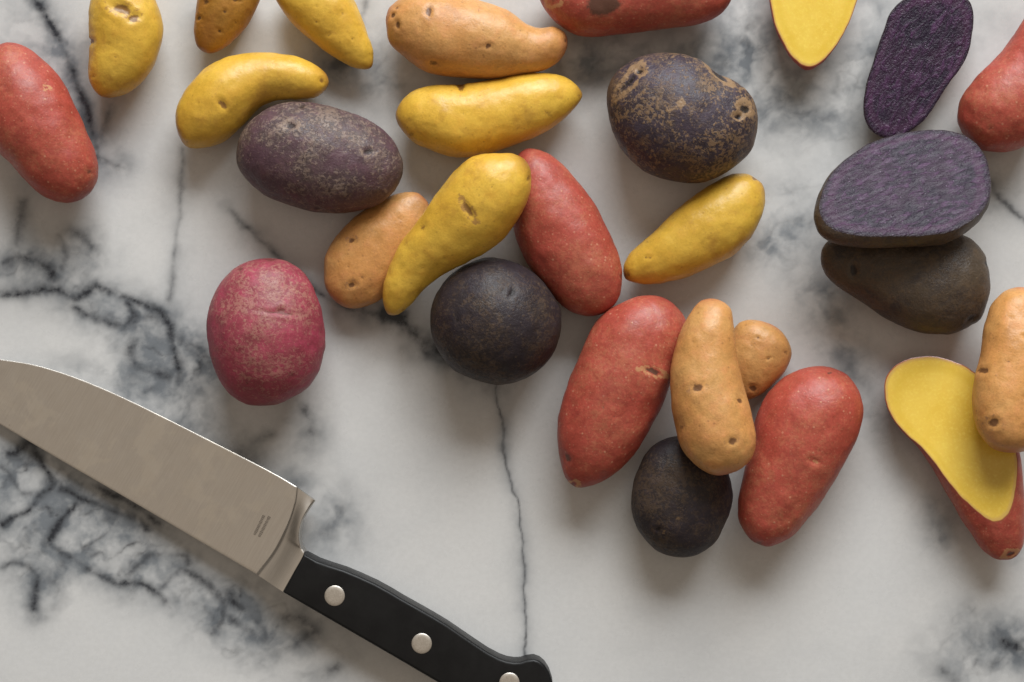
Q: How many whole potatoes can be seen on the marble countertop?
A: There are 24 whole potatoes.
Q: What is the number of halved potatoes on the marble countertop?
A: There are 4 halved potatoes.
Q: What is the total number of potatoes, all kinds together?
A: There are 28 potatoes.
